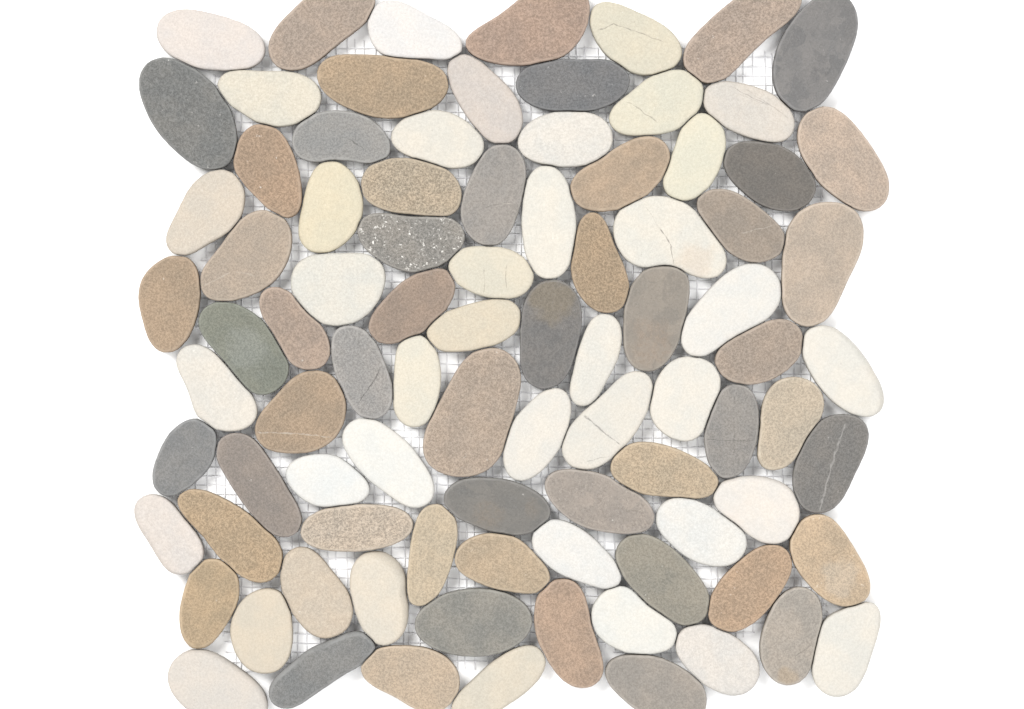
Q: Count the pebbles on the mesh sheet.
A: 90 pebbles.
